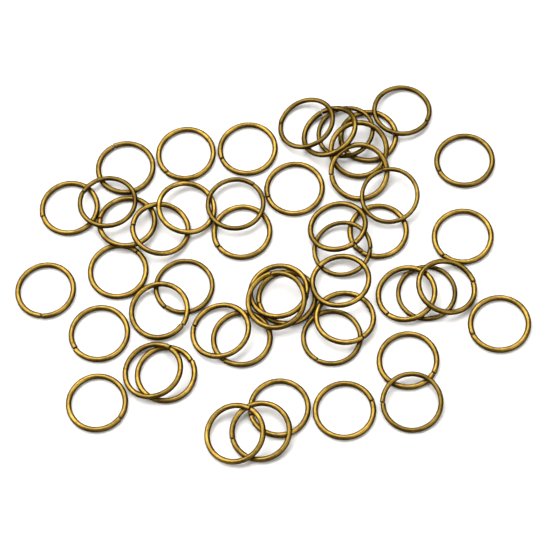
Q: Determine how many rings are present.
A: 50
